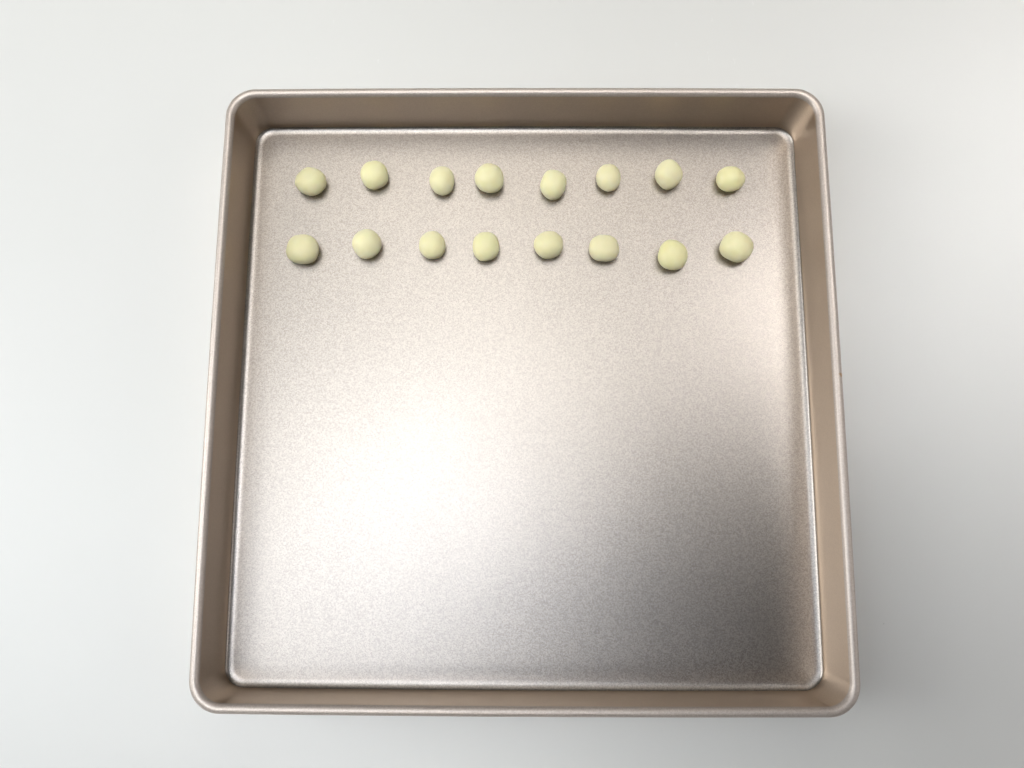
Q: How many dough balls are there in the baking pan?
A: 16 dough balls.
